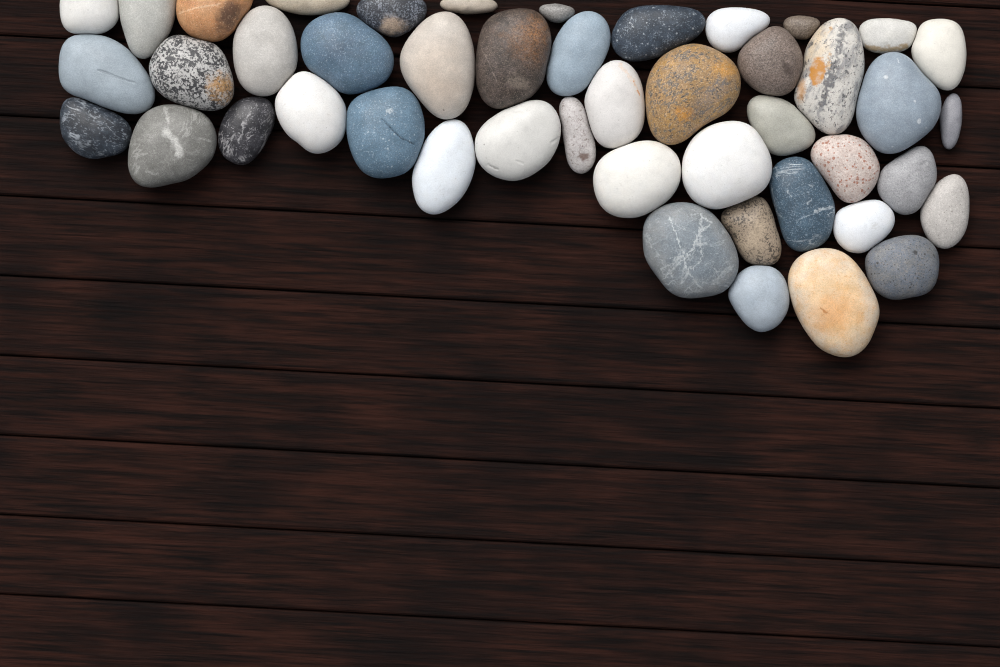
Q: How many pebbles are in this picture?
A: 46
